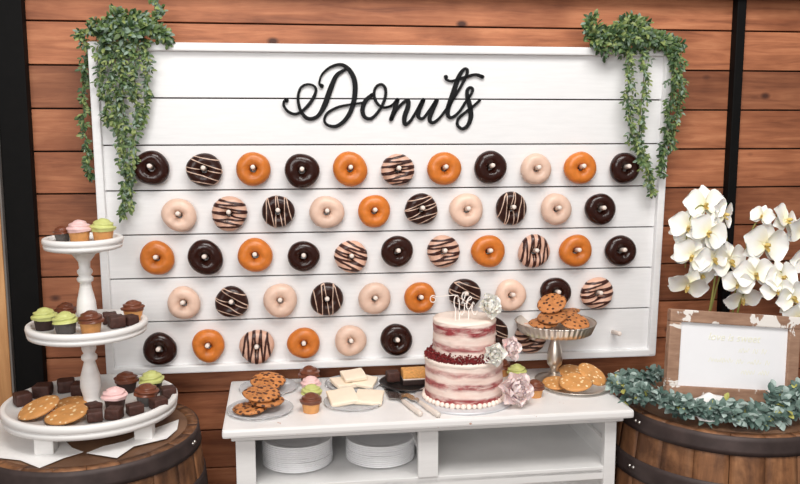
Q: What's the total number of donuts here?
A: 50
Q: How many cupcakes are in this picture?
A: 19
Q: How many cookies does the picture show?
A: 16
